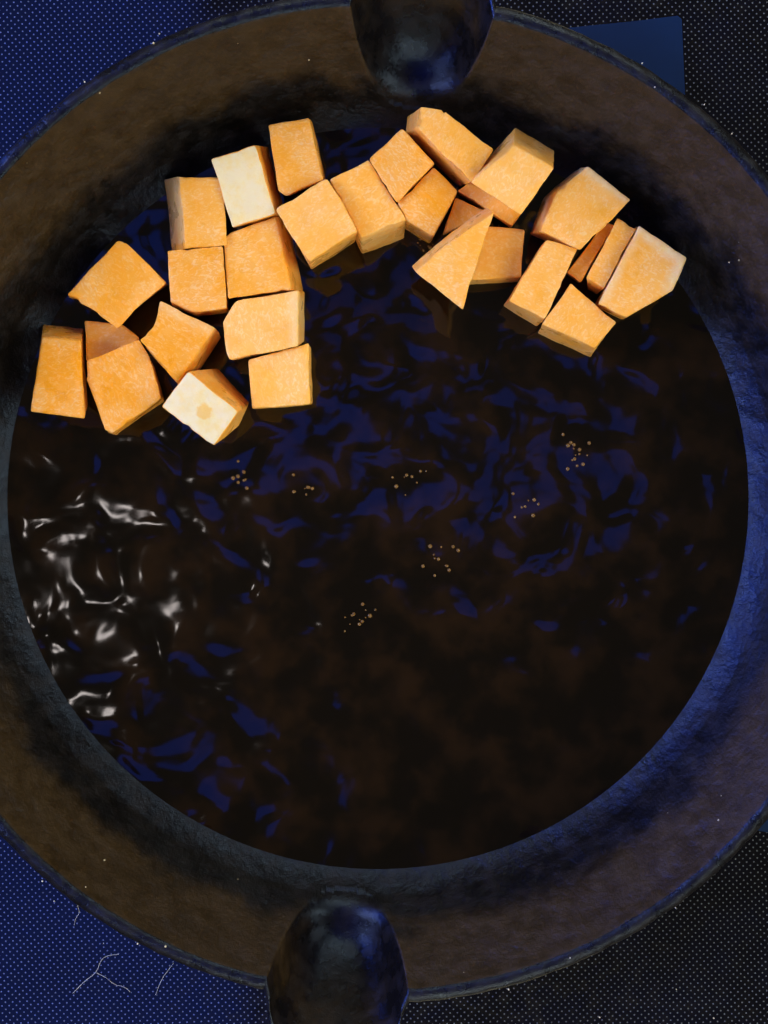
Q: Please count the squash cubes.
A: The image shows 29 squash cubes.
